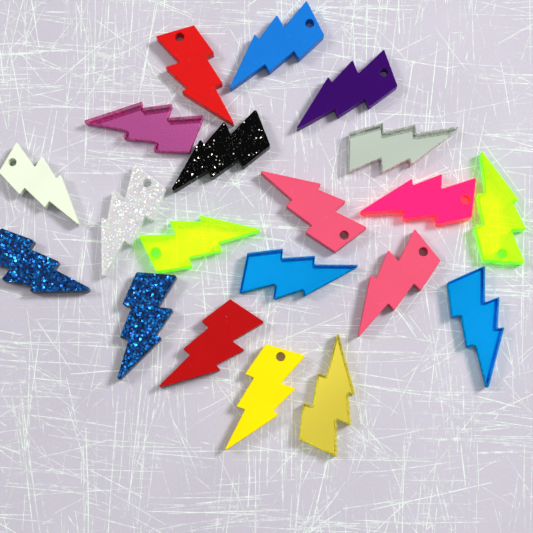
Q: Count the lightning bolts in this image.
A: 20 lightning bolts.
